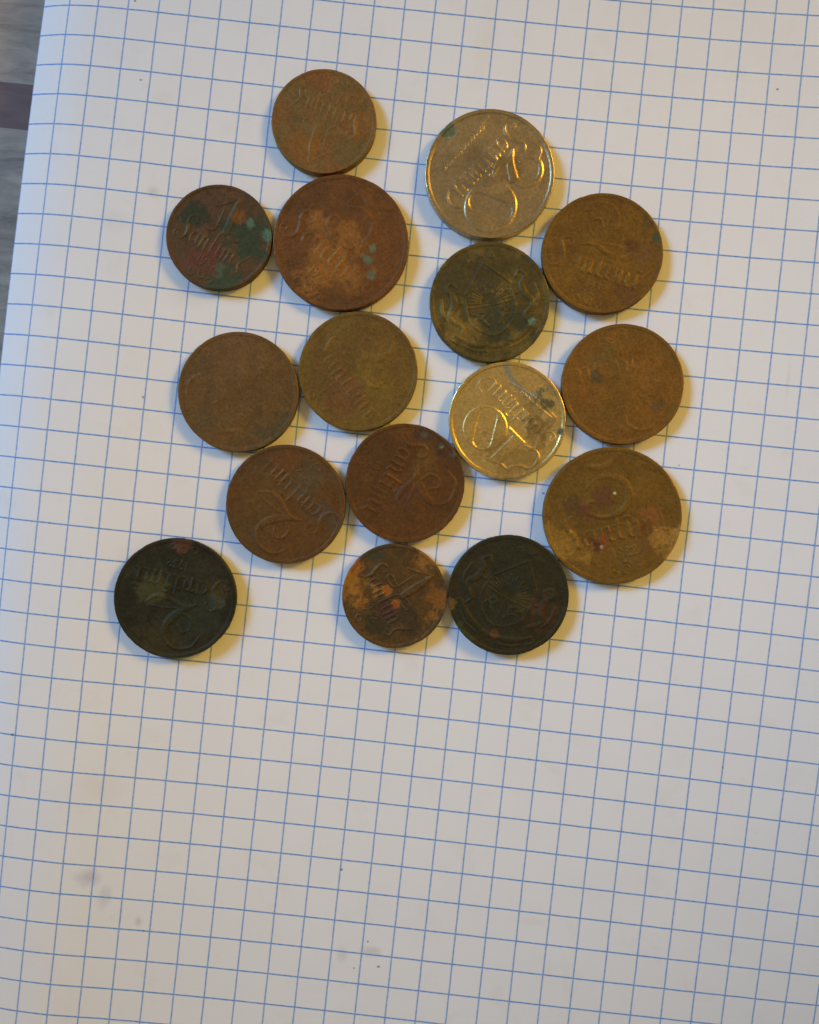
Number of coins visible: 16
